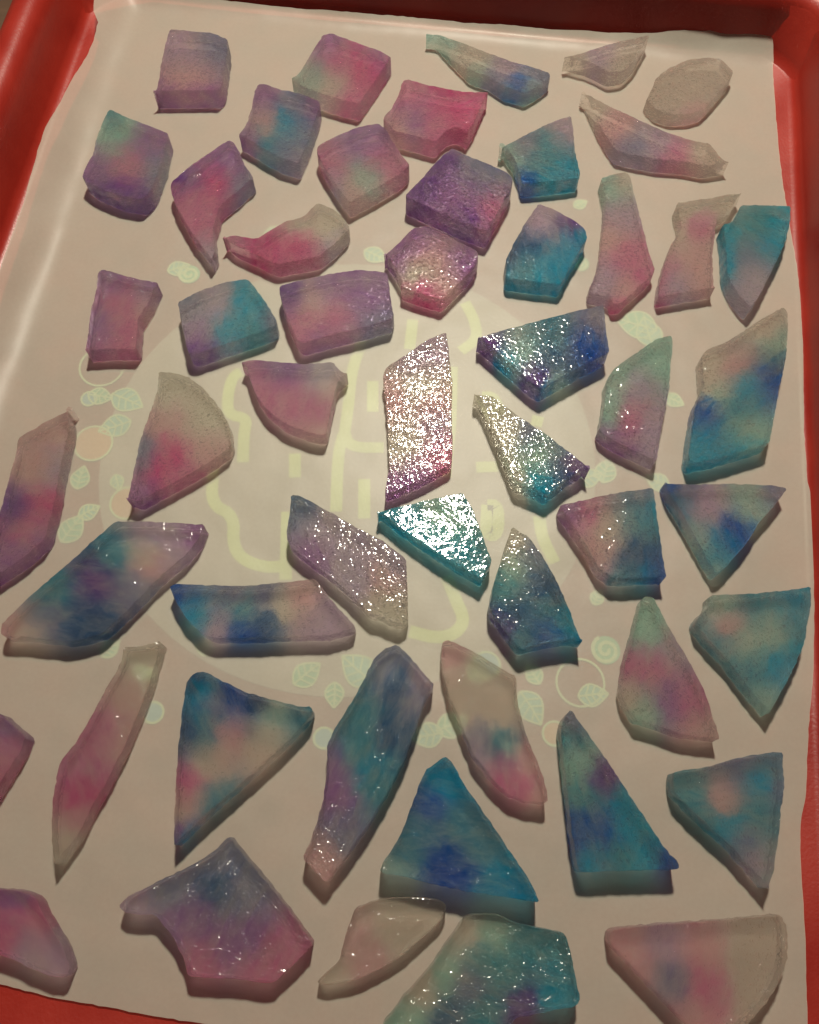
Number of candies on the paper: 52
